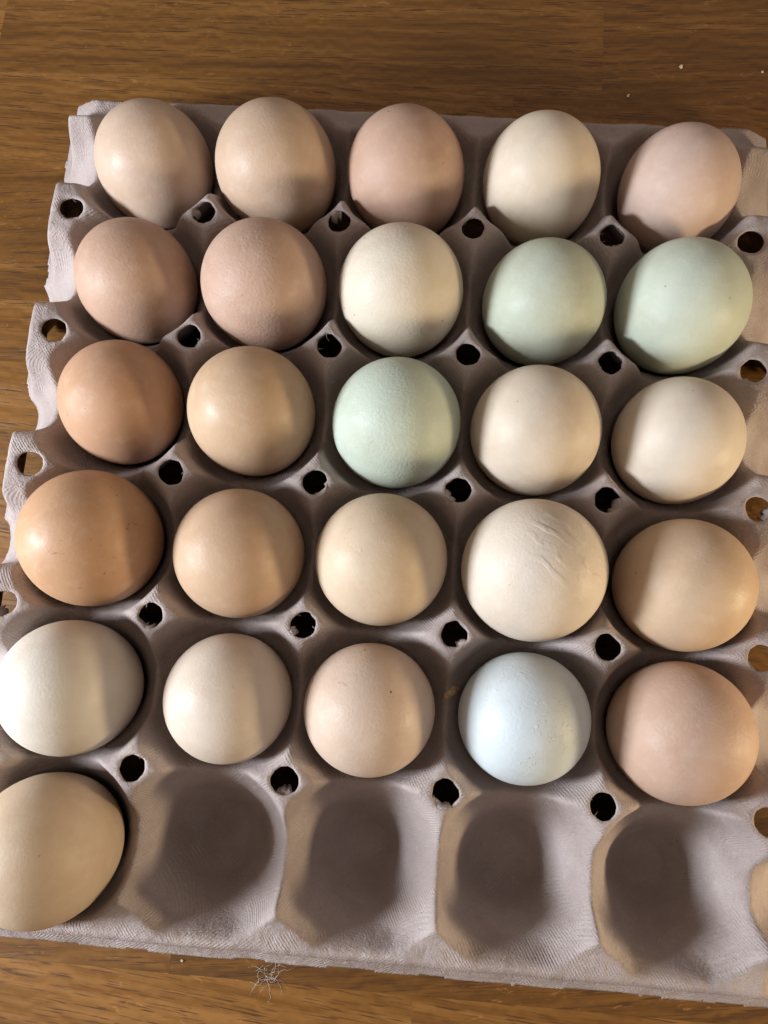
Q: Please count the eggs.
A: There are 26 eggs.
